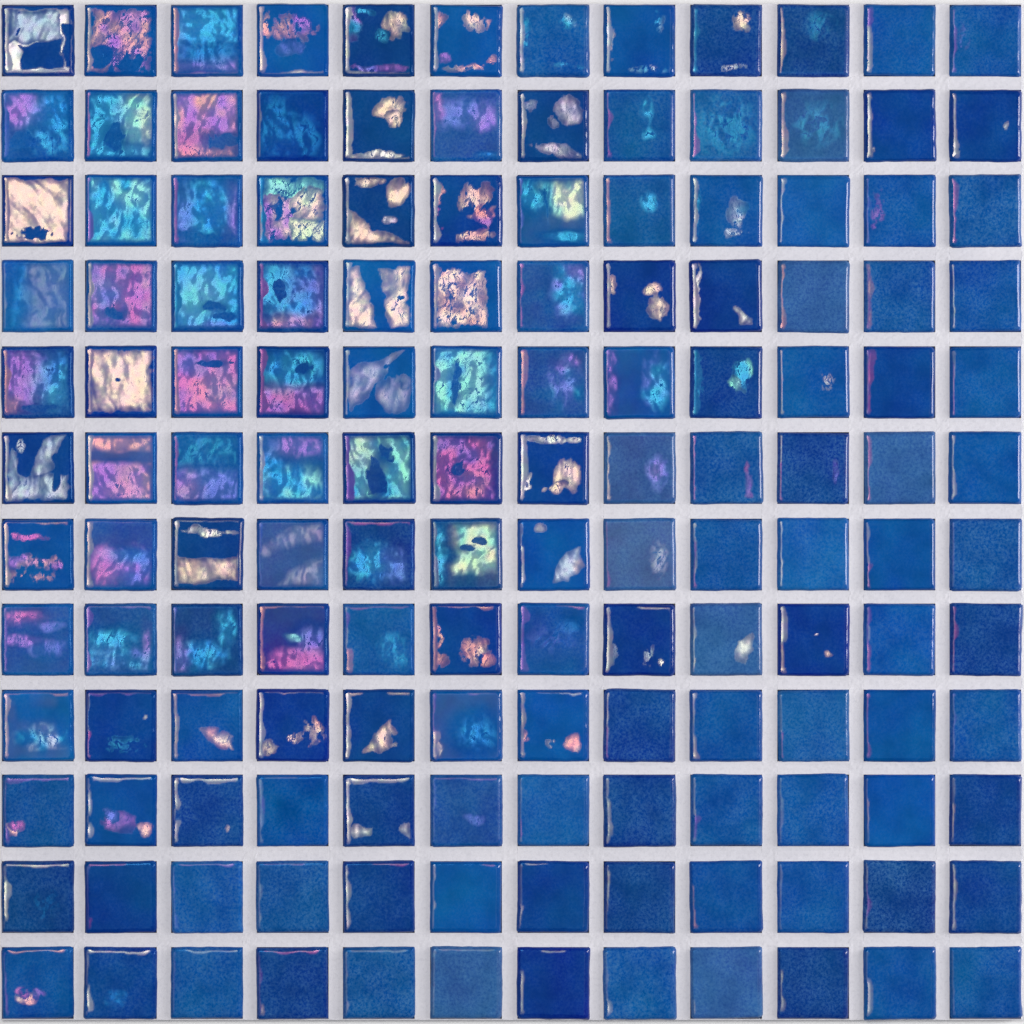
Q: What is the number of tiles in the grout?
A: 144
